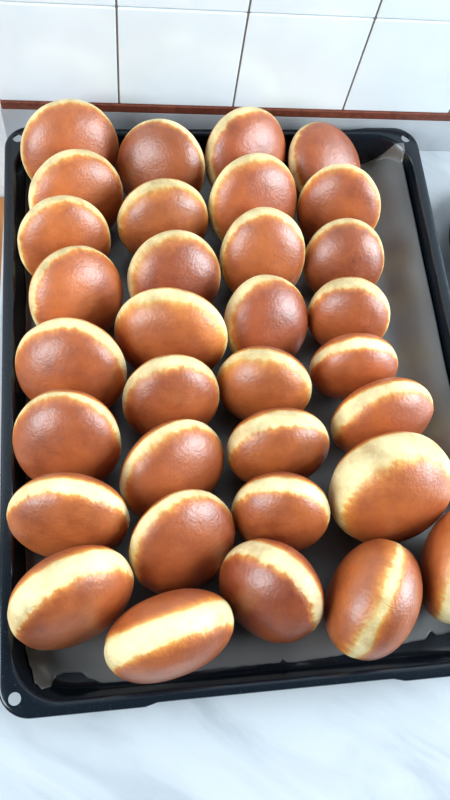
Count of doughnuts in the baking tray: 33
